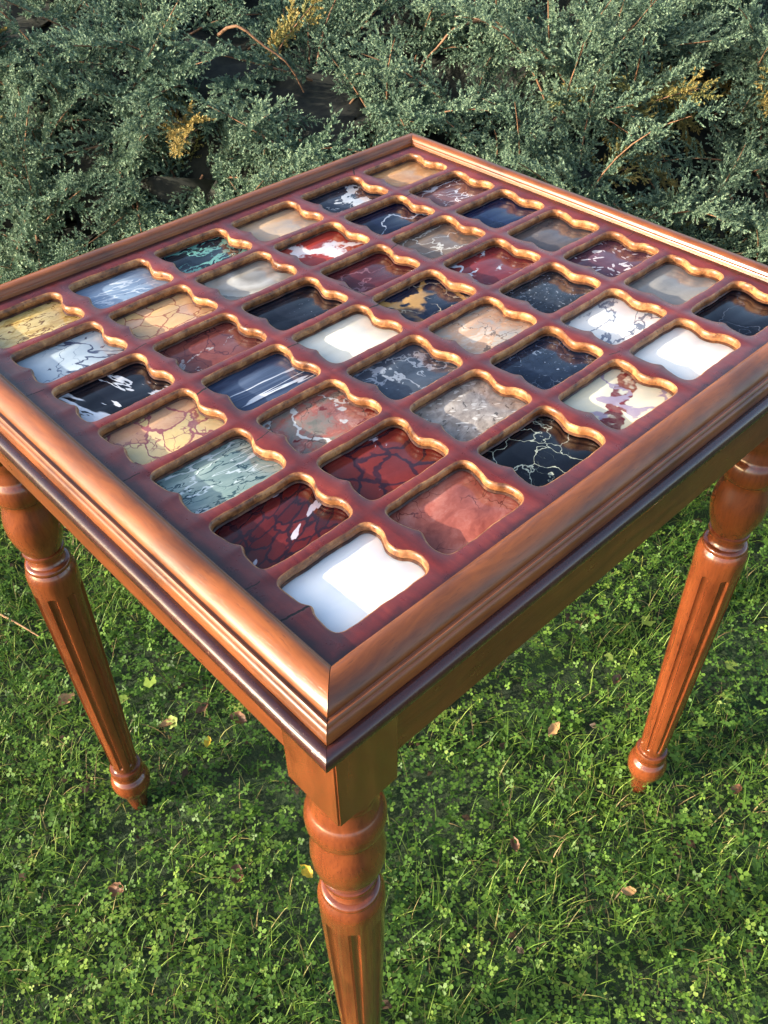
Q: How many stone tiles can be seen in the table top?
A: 42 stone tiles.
